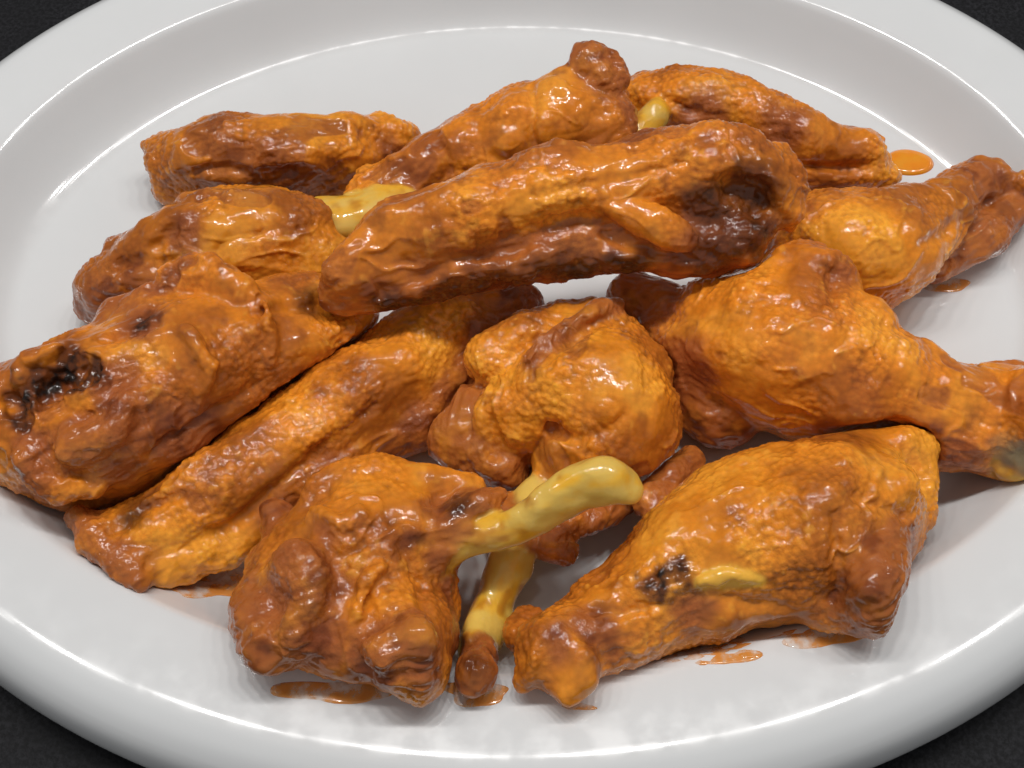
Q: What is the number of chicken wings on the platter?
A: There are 12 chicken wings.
